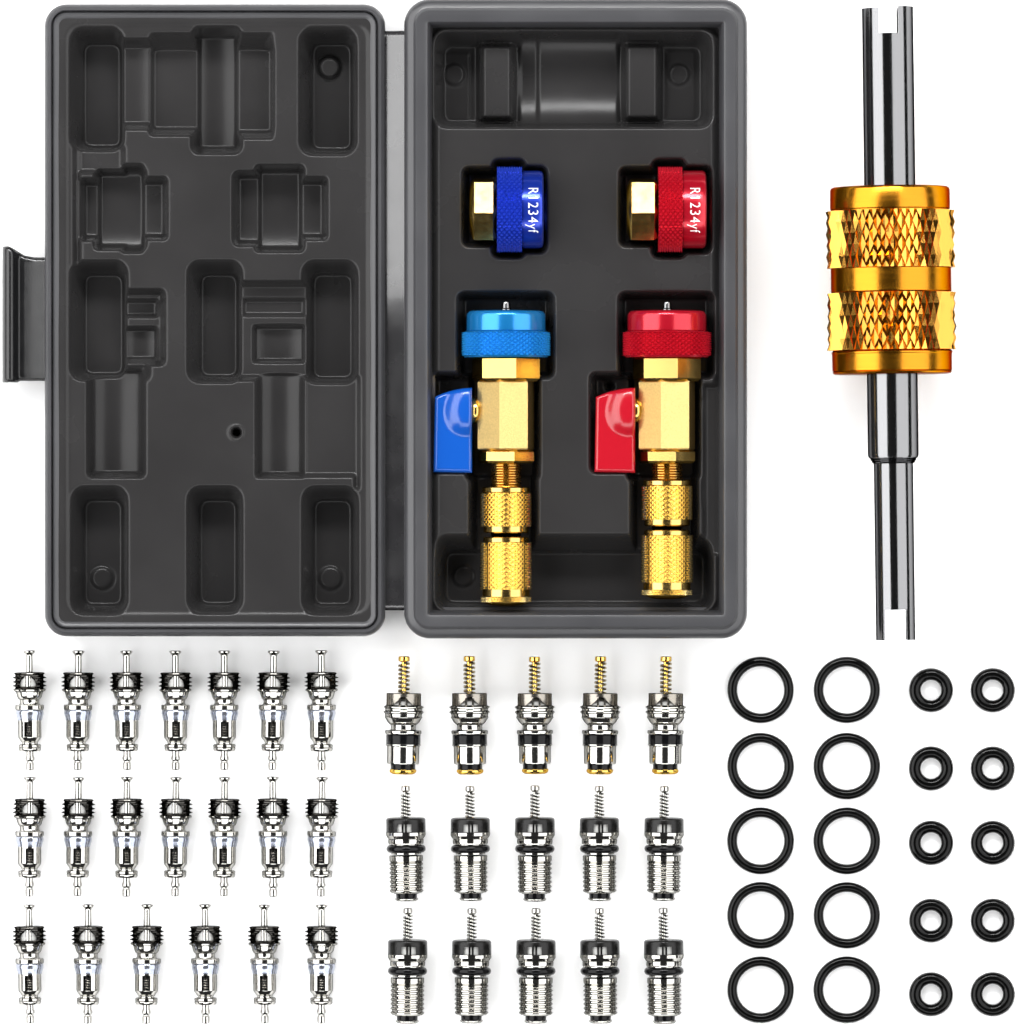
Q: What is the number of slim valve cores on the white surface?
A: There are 20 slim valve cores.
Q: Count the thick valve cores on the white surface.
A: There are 15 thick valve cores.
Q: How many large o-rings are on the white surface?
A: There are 10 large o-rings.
